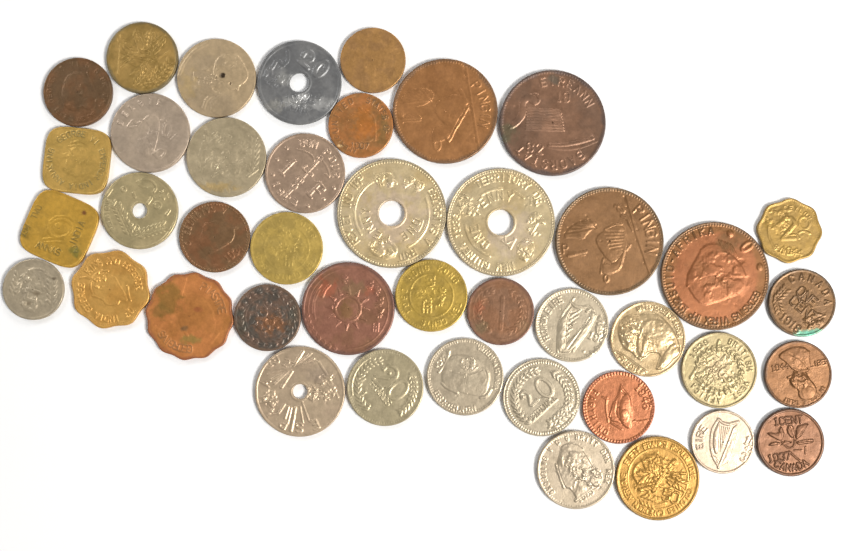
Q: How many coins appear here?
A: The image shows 42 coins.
